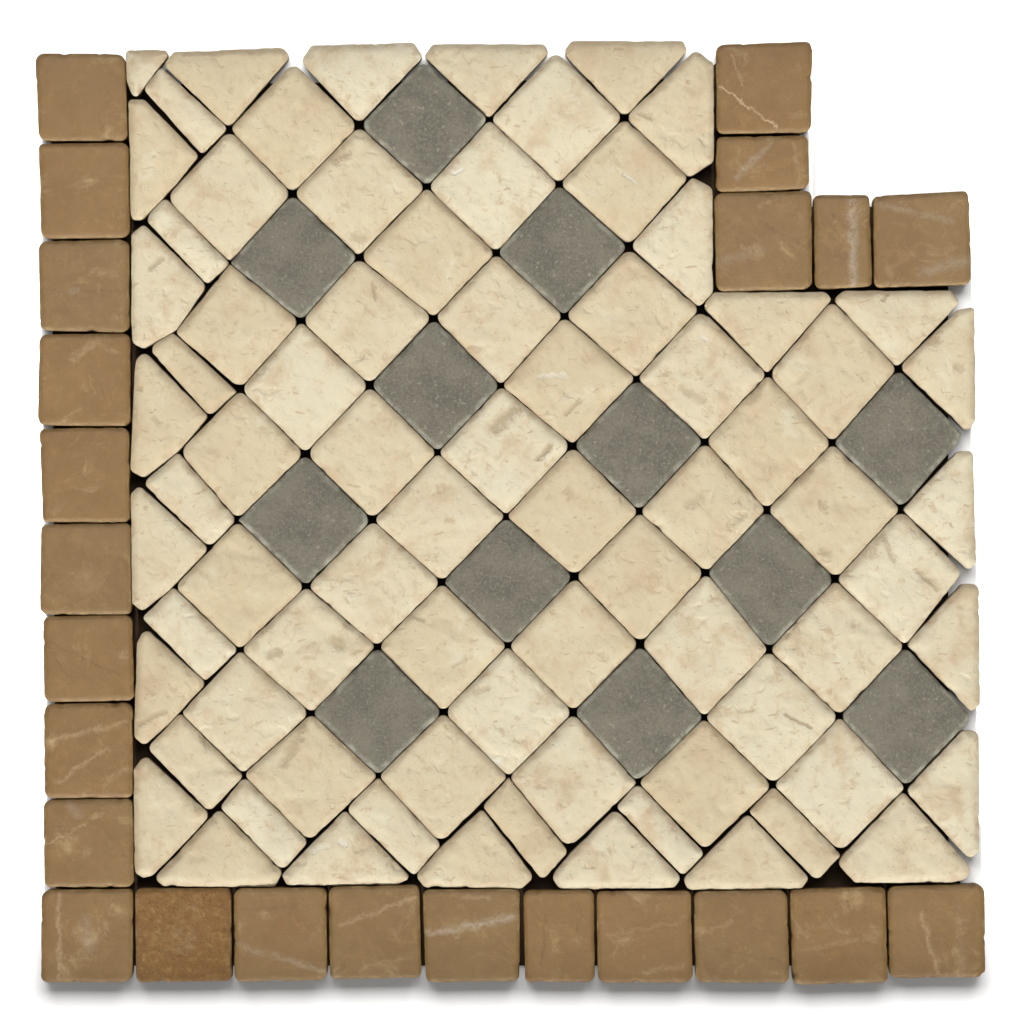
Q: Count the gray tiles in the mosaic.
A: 12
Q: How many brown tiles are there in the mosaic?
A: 24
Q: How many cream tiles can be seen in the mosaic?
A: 76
